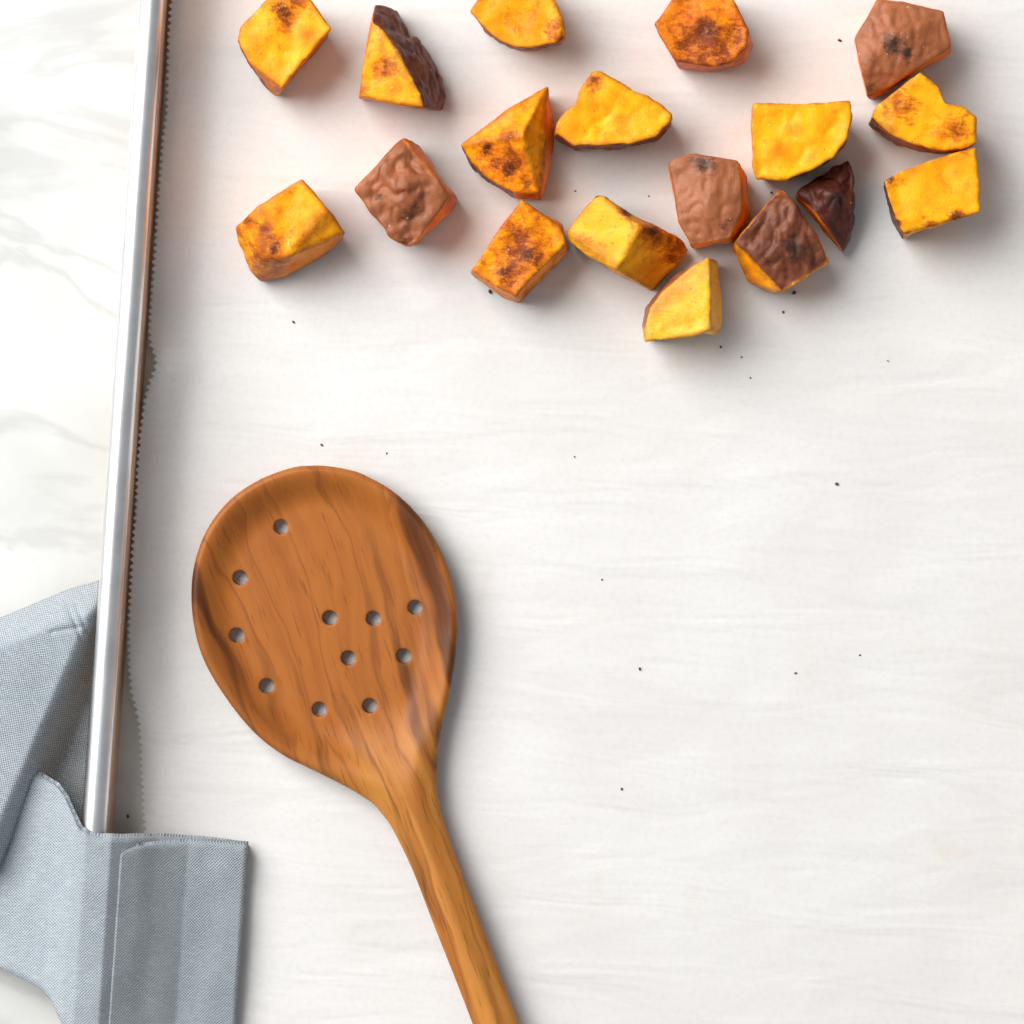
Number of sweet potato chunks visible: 18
